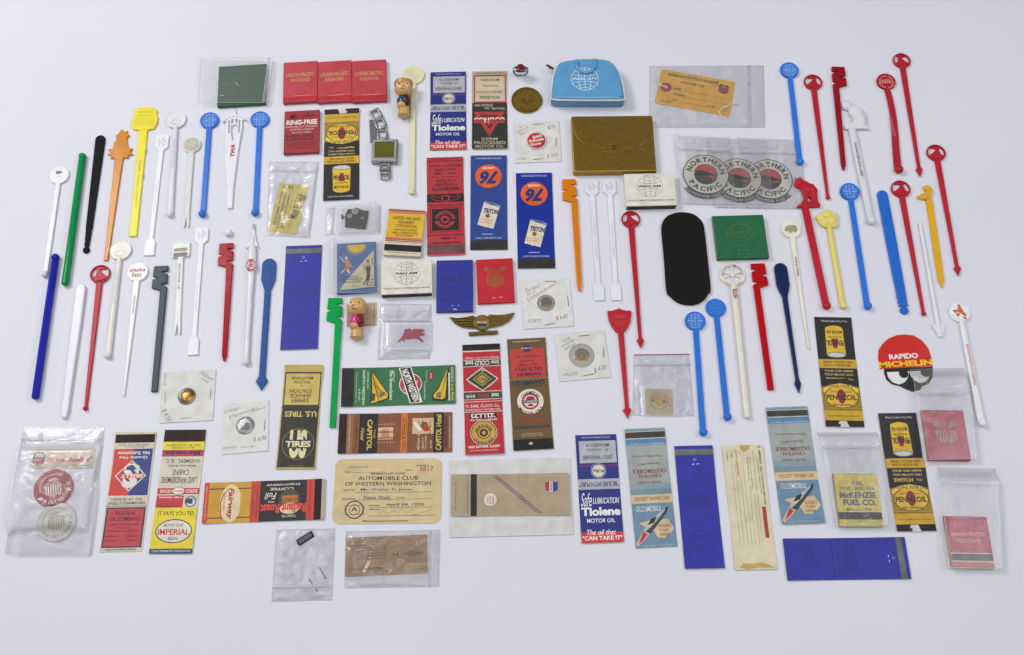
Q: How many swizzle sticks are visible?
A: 50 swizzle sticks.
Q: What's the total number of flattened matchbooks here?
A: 24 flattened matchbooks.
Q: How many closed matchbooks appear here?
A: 13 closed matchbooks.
